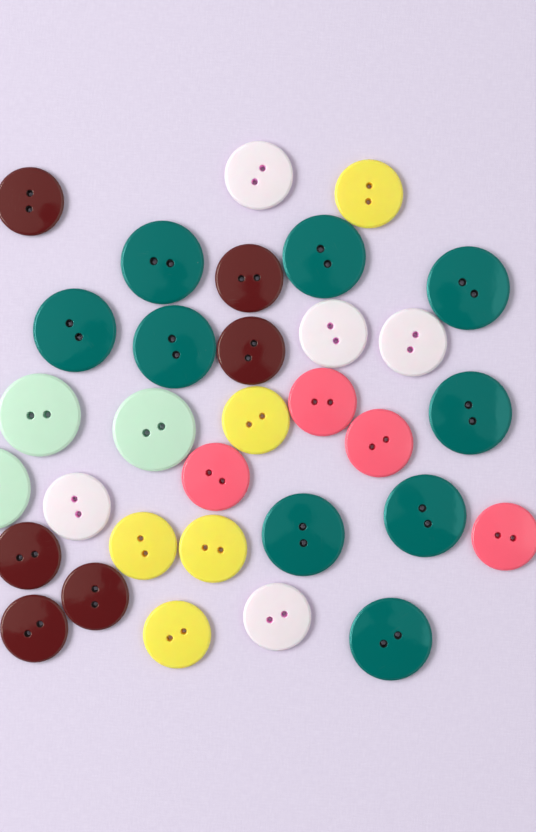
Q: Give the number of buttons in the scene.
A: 32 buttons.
